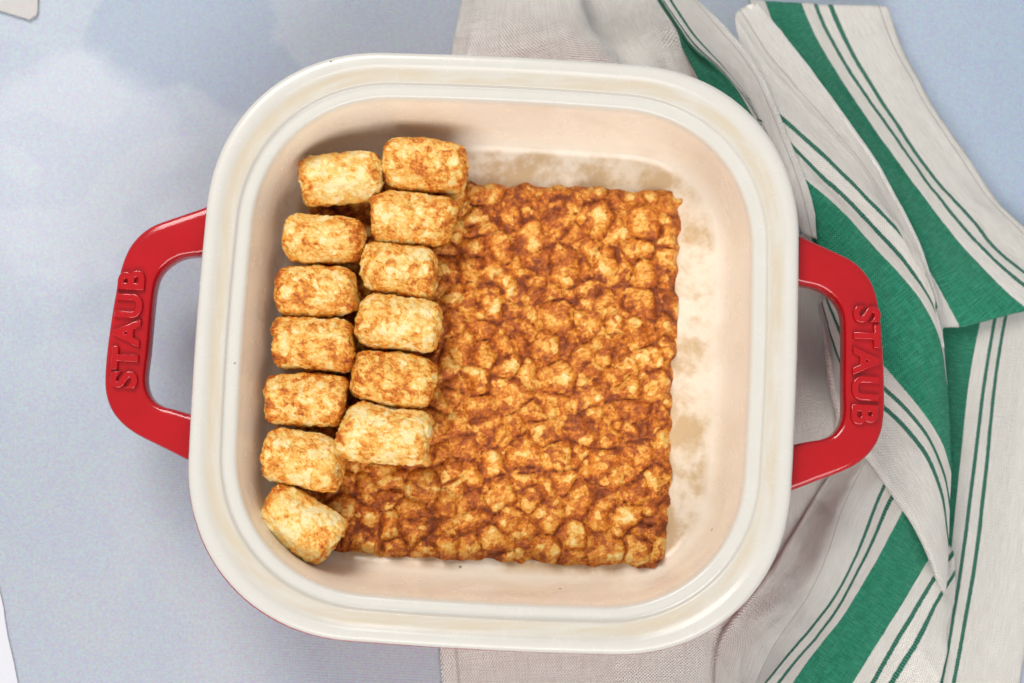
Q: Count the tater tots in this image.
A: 13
